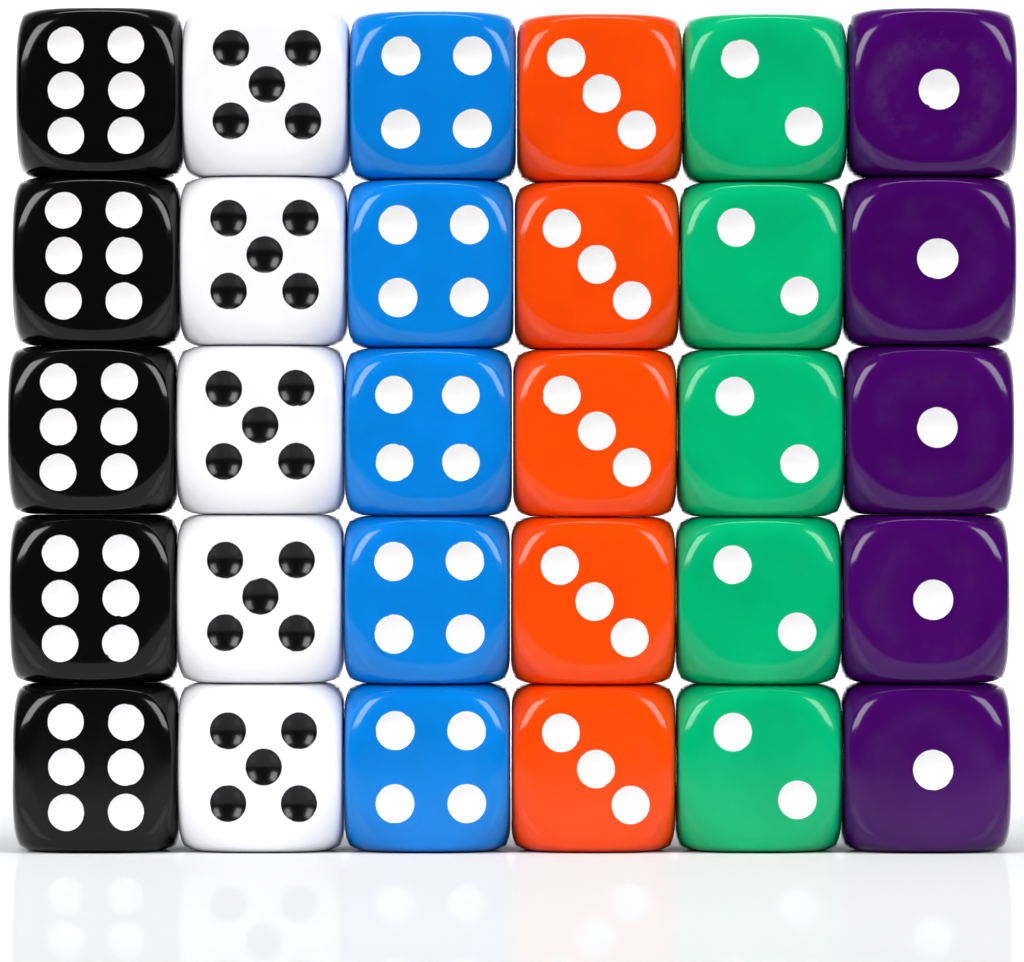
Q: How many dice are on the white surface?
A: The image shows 30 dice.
